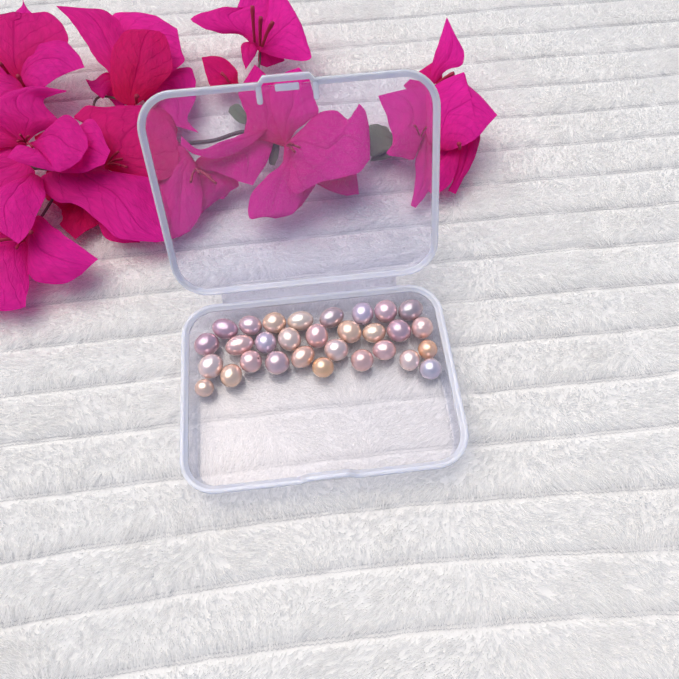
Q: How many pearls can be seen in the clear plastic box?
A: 30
